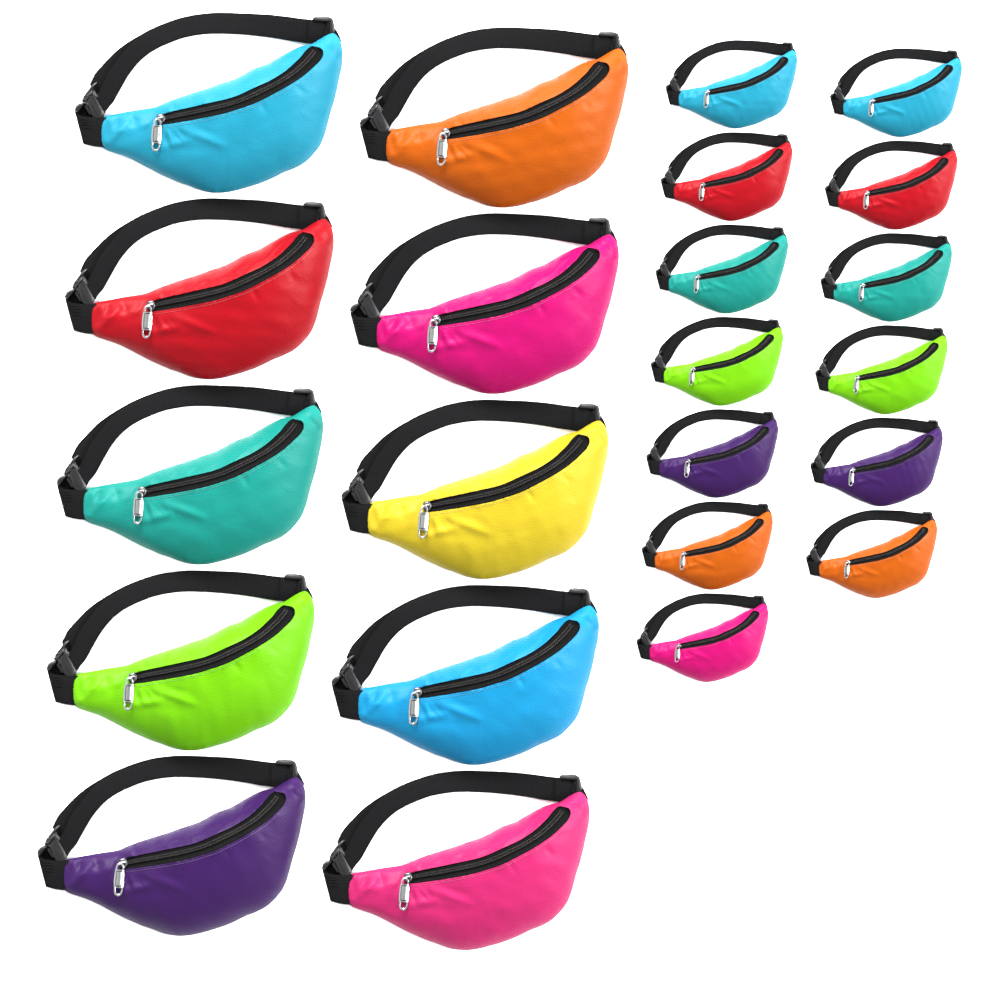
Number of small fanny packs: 13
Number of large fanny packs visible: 10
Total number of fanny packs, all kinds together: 23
